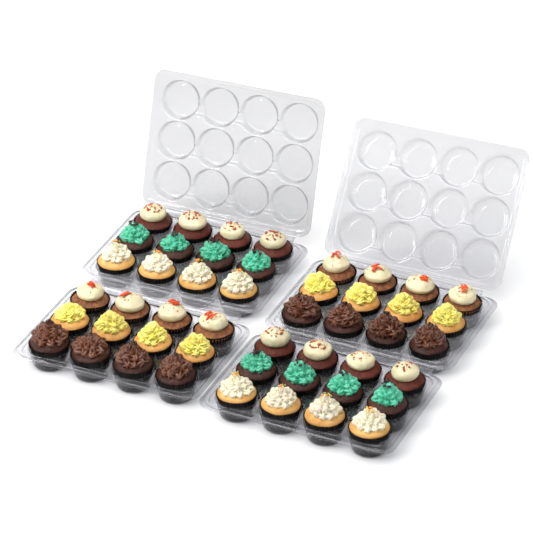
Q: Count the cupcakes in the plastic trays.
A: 48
